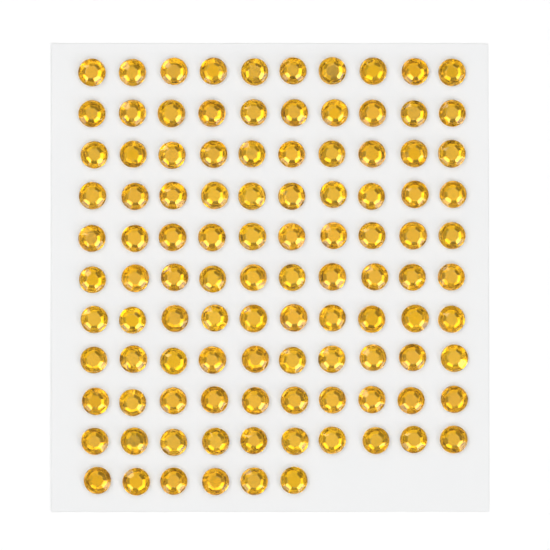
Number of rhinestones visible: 106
